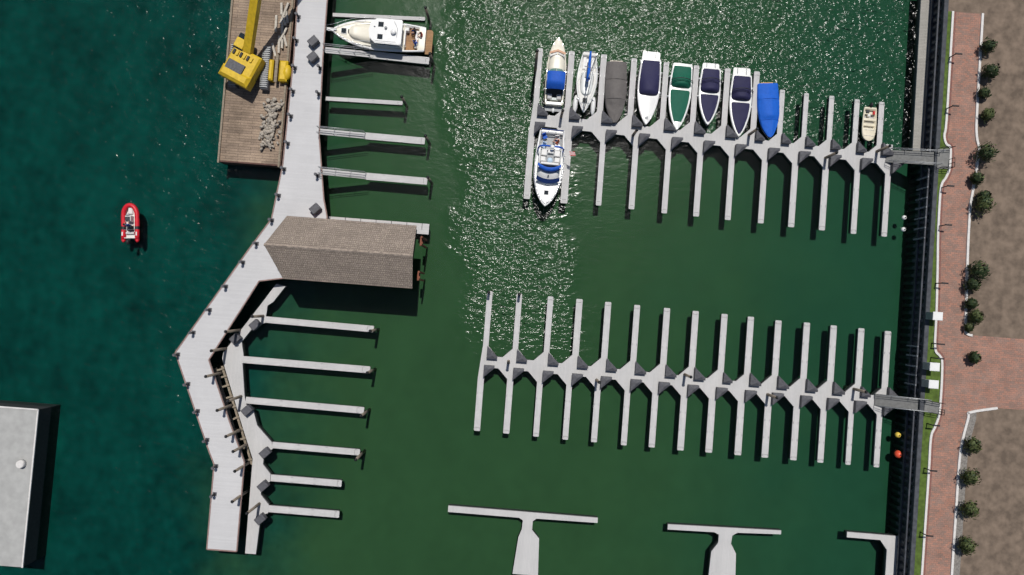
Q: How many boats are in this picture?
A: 12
